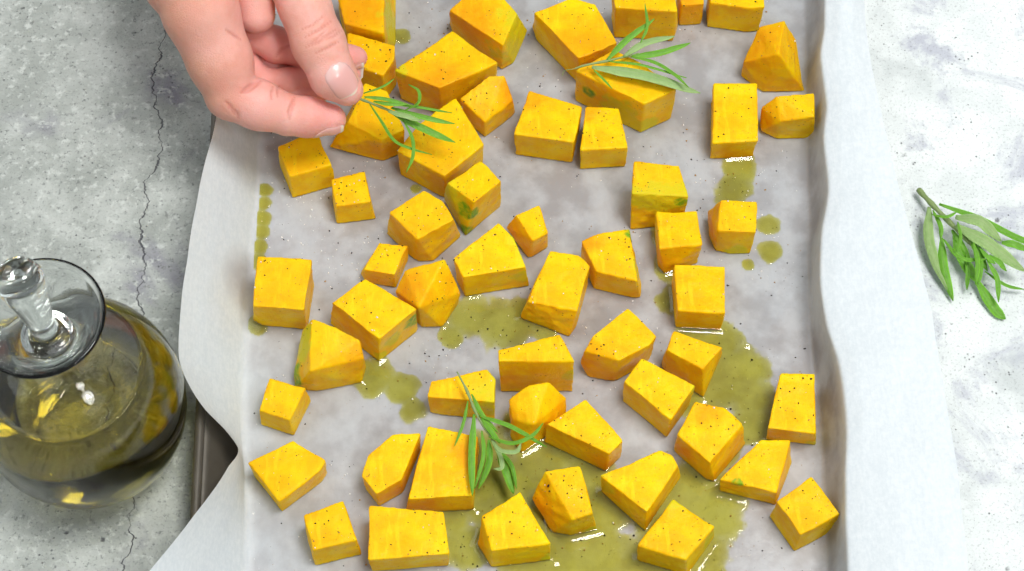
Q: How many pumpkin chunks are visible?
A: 55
